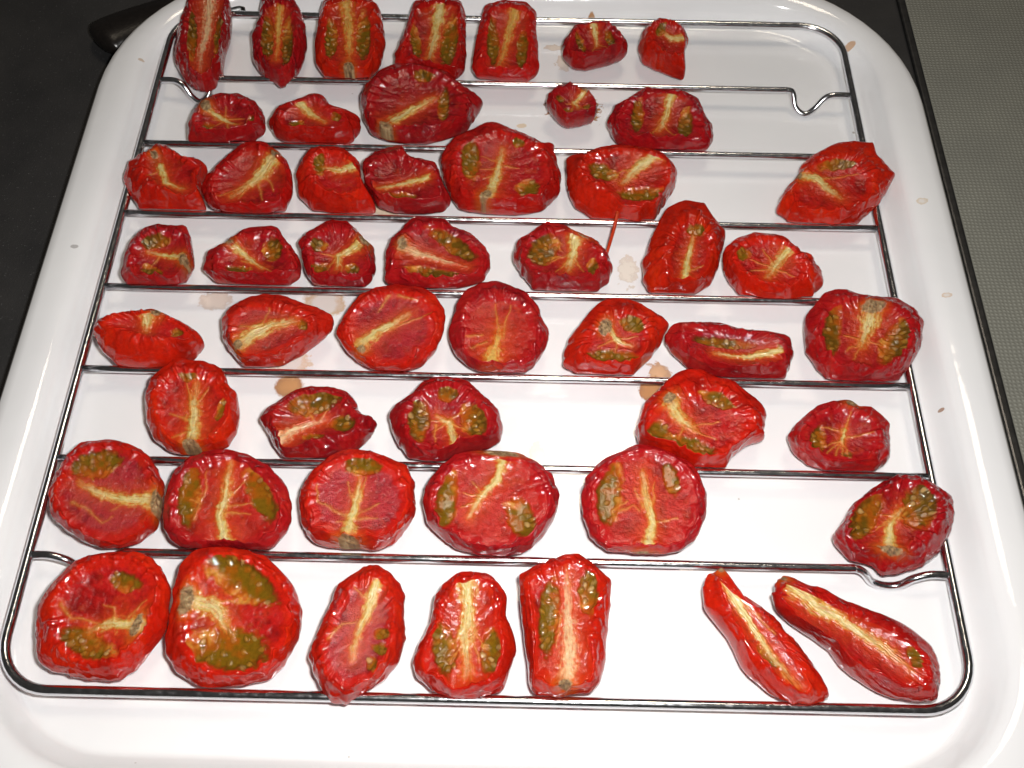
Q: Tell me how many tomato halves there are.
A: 51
